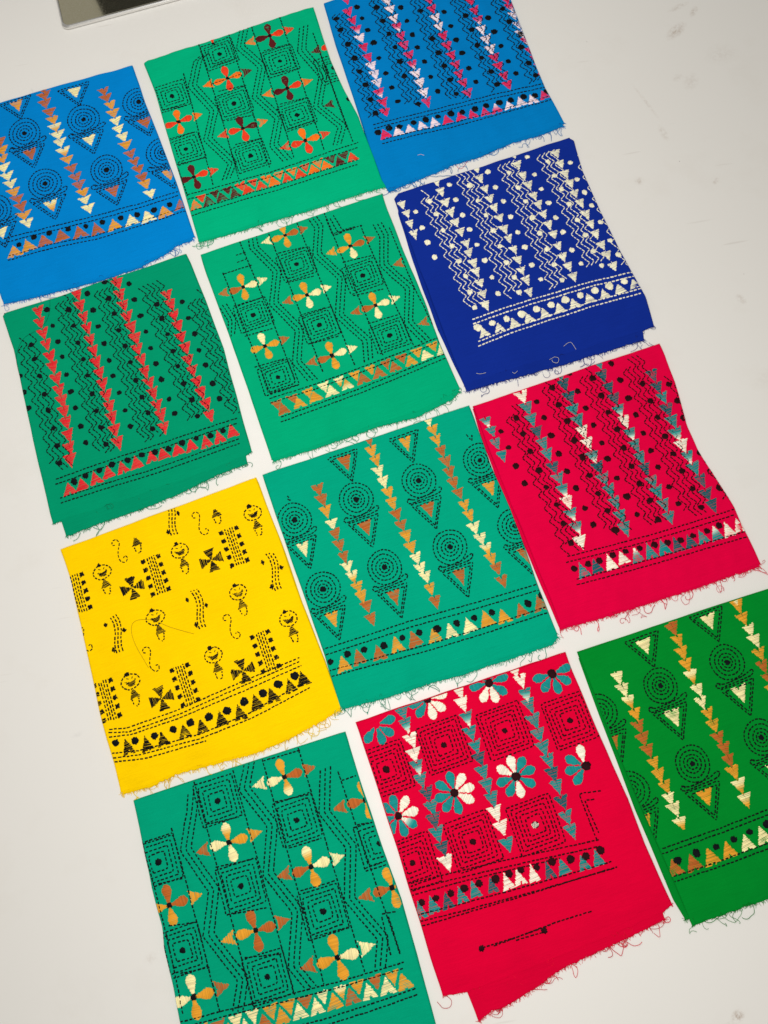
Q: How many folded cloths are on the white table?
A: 12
